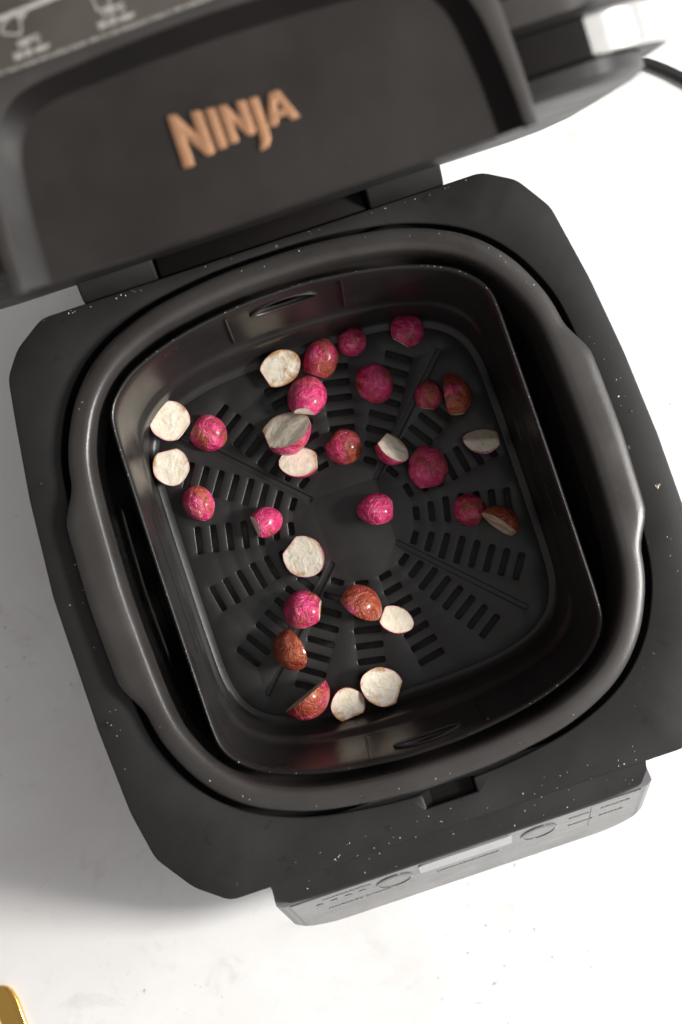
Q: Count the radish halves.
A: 30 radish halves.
